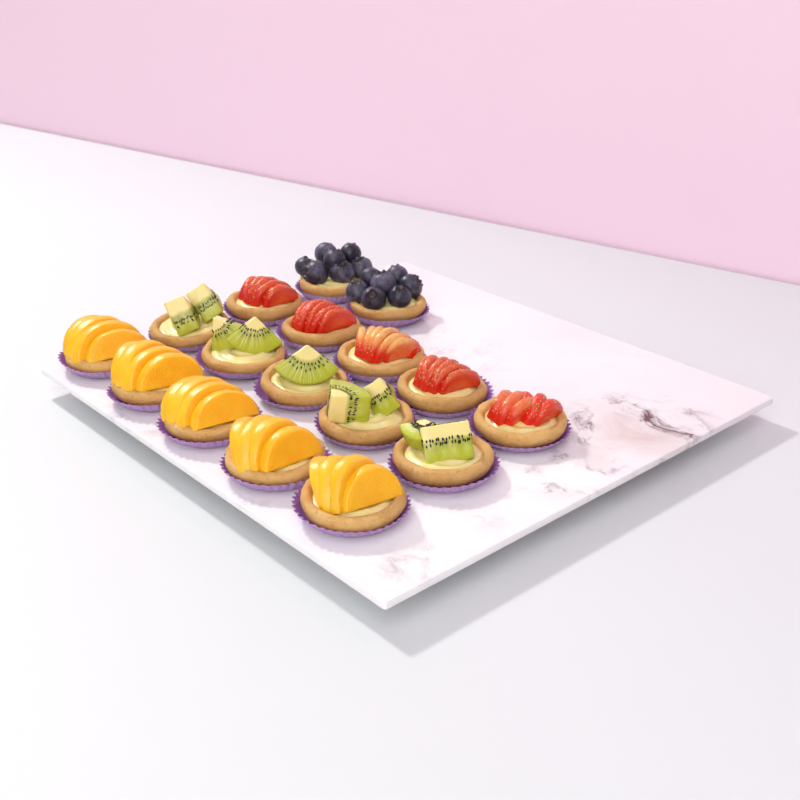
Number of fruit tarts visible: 17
